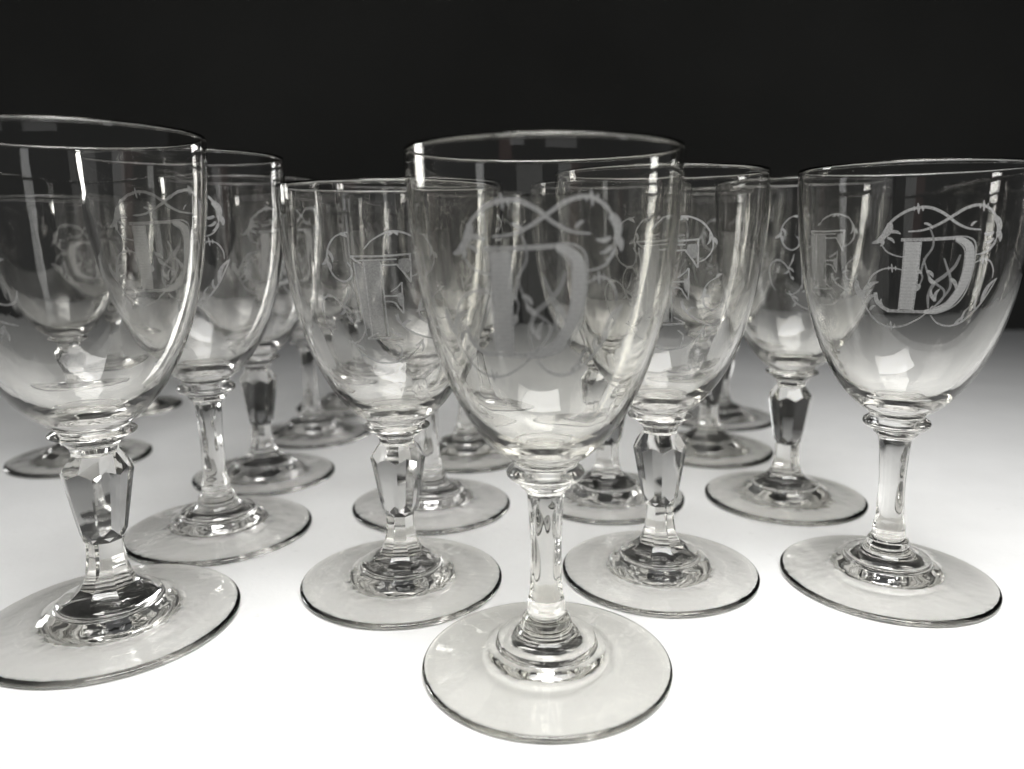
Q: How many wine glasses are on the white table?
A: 17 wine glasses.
